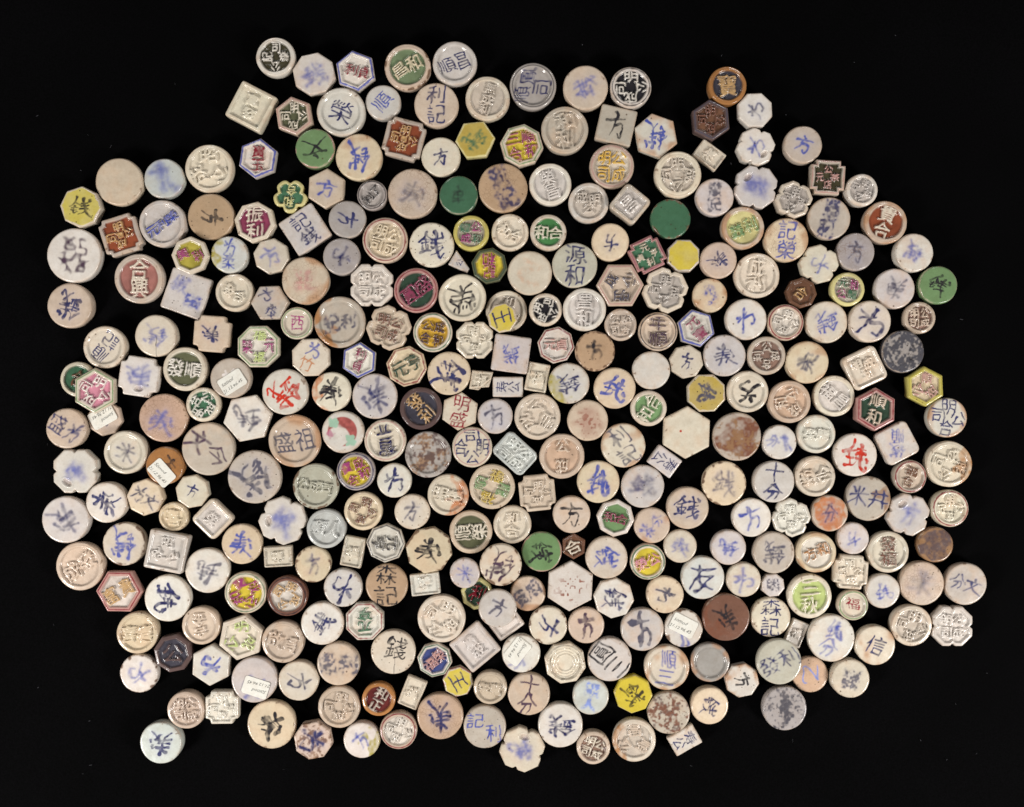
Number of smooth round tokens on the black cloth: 145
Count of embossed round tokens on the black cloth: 77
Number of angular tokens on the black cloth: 81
